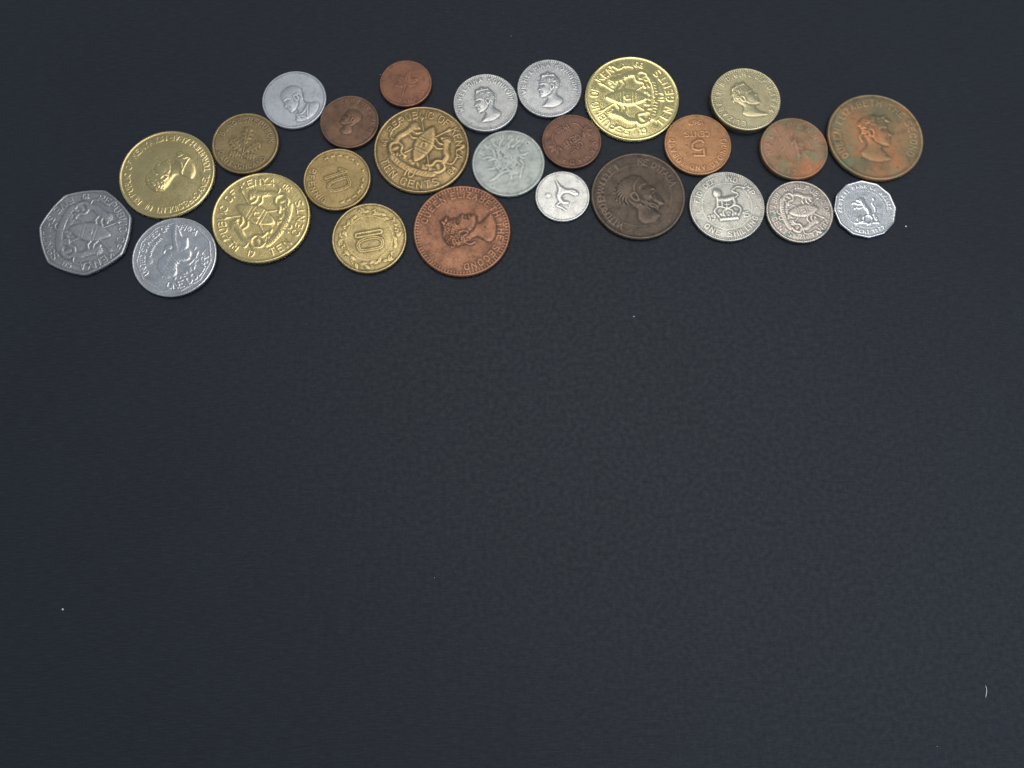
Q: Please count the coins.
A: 26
